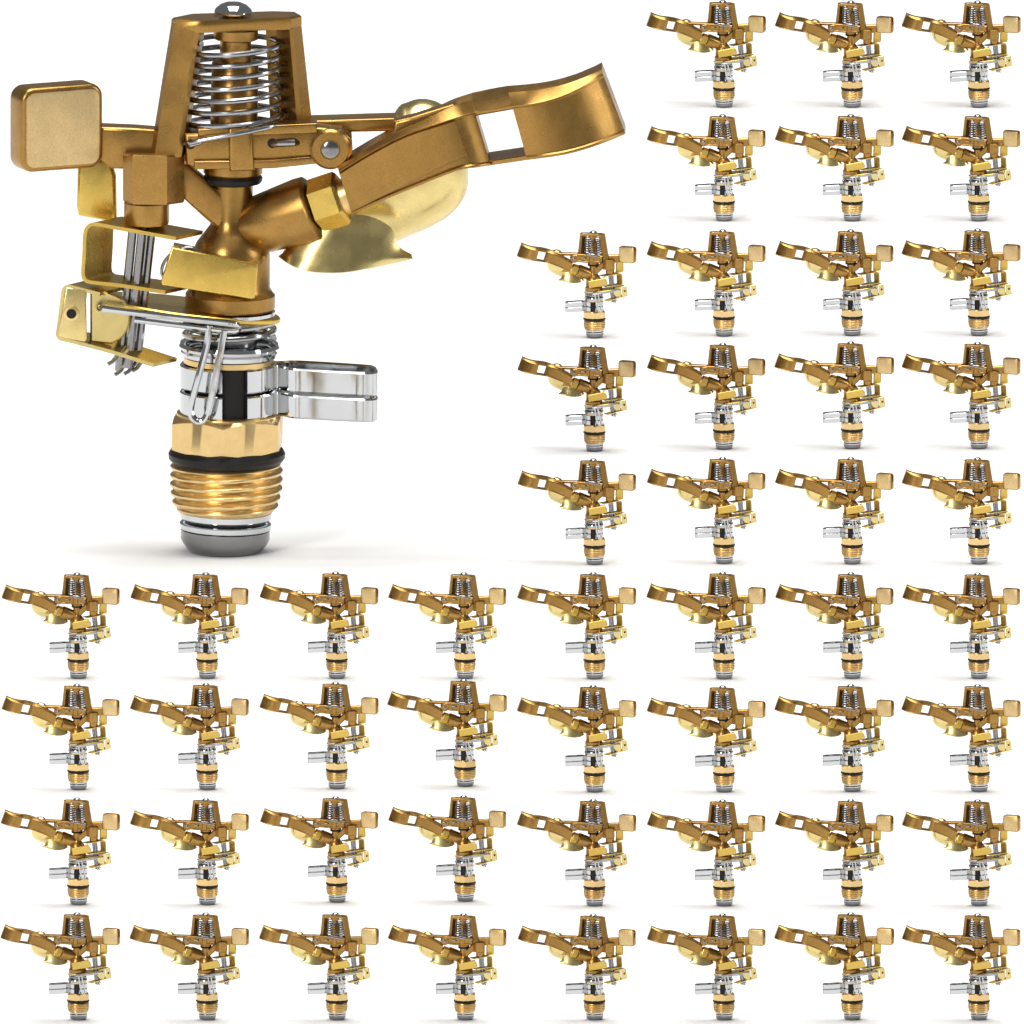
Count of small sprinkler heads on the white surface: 50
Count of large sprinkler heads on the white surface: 1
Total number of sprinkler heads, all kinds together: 51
